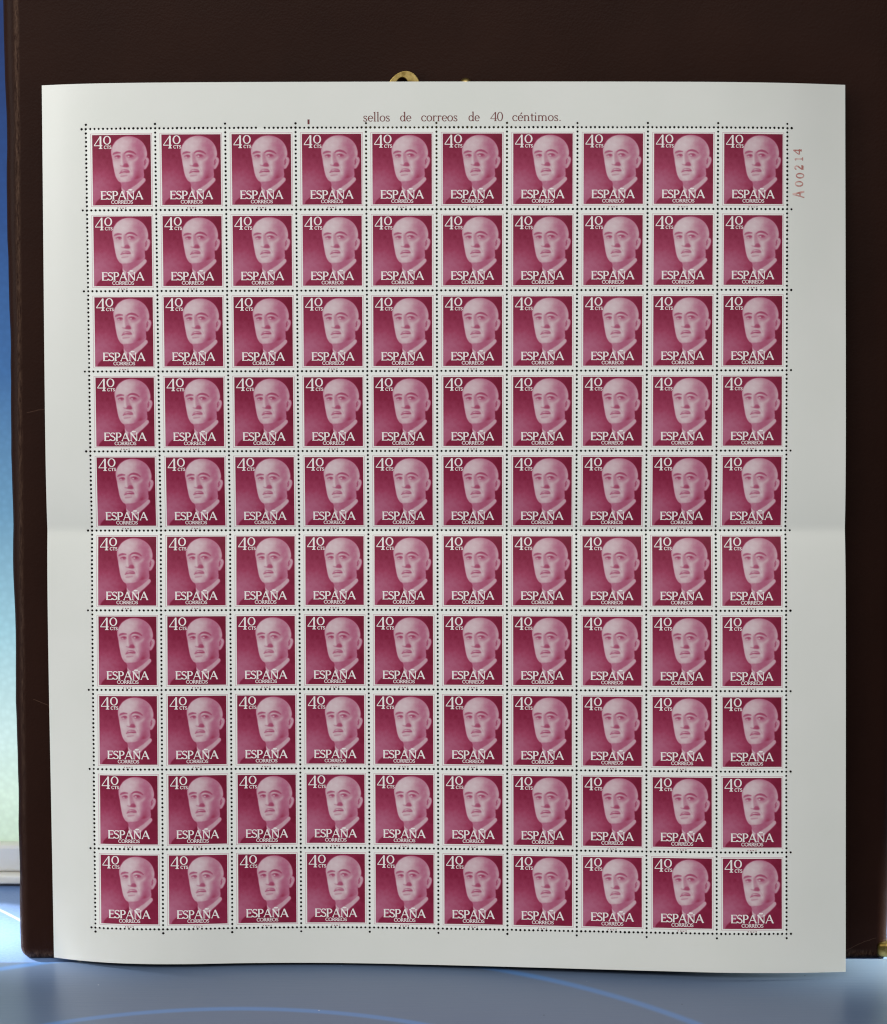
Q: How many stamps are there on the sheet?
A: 100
